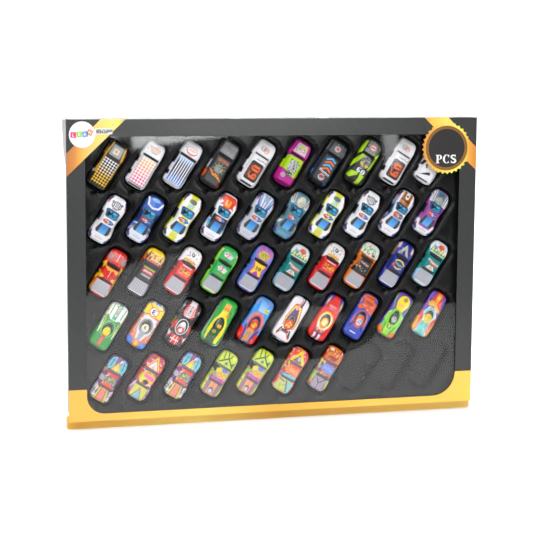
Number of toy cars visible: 47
